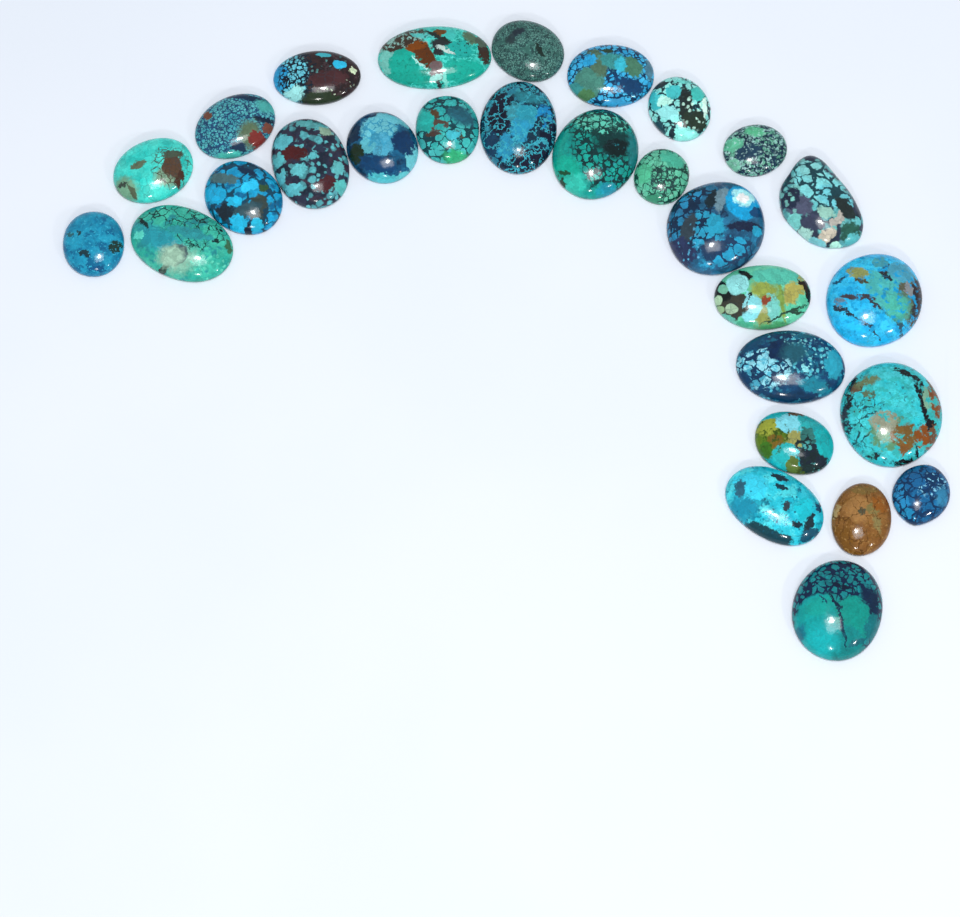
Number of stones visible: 28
